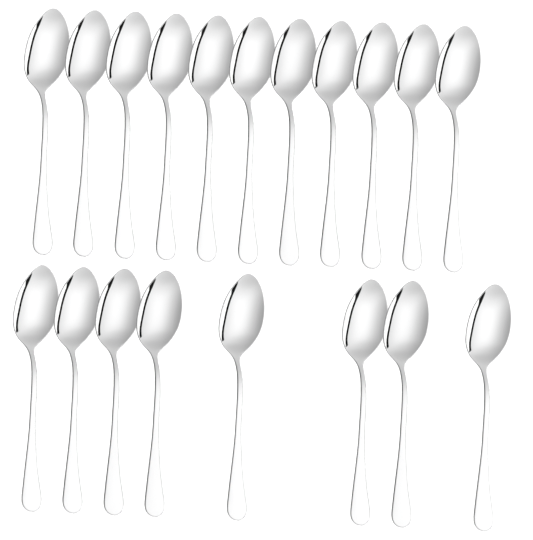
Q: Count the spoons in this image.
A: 19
